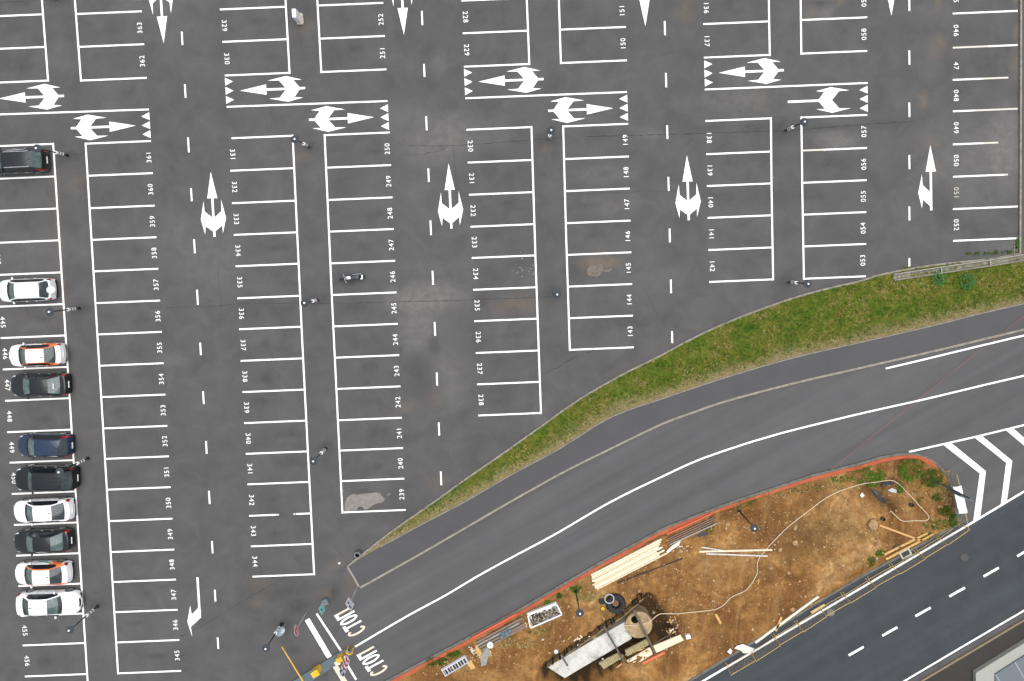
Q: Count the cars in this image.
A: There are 10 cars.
